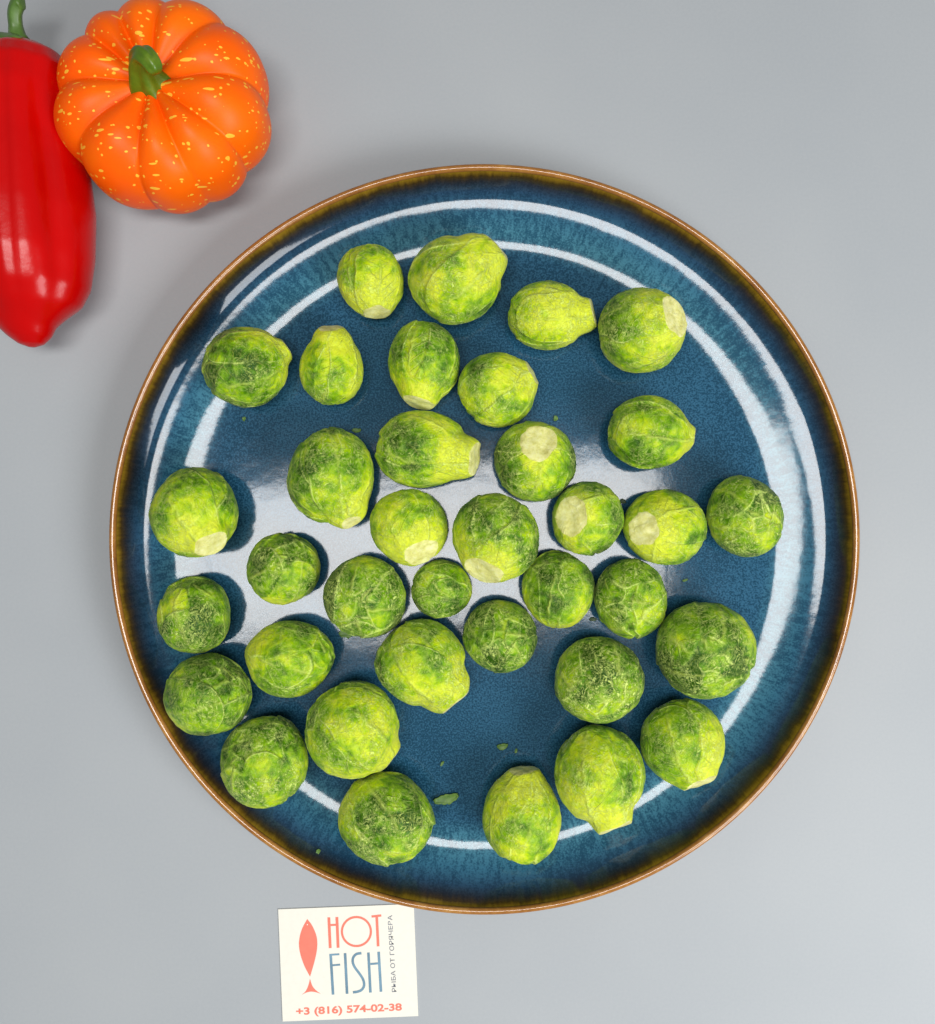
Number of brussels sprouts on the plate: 36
